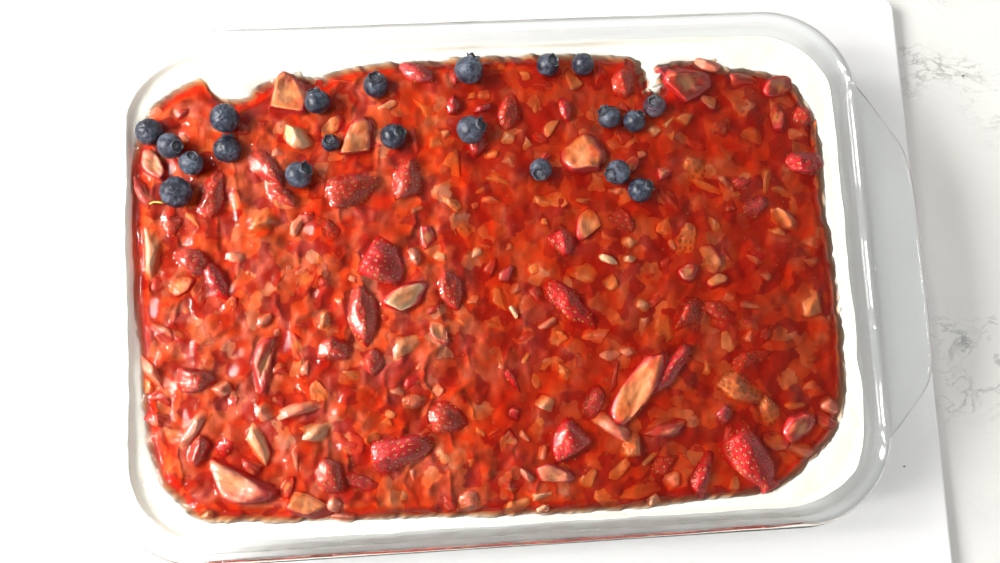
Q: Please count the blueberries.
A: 21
